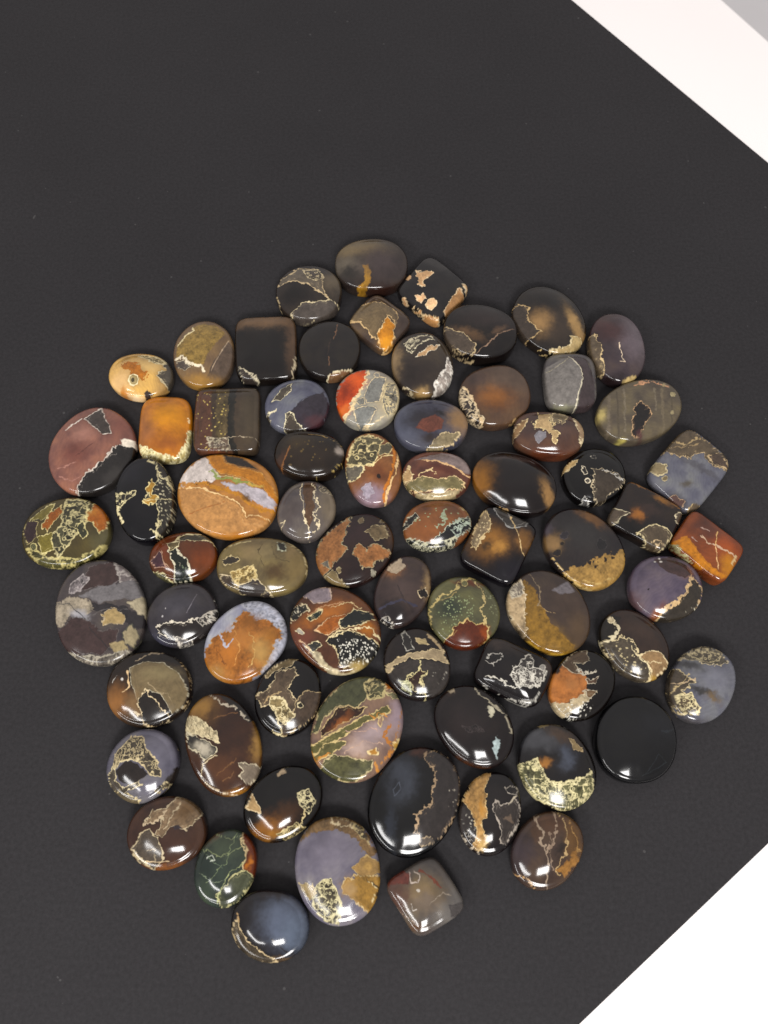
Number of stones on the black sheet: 70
